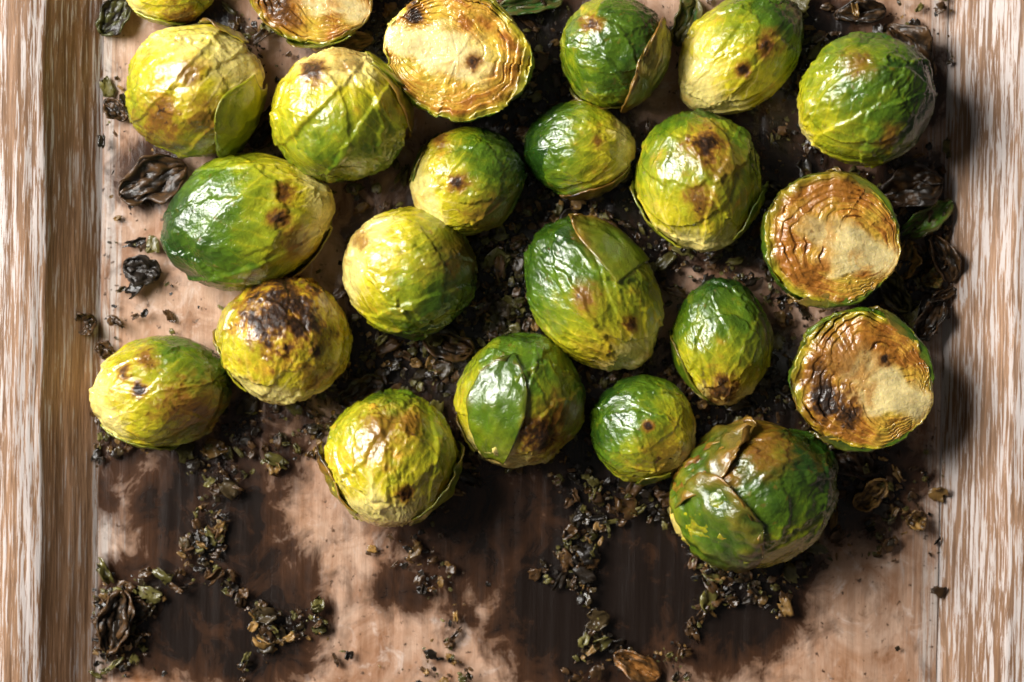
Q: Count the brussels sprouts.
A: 23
